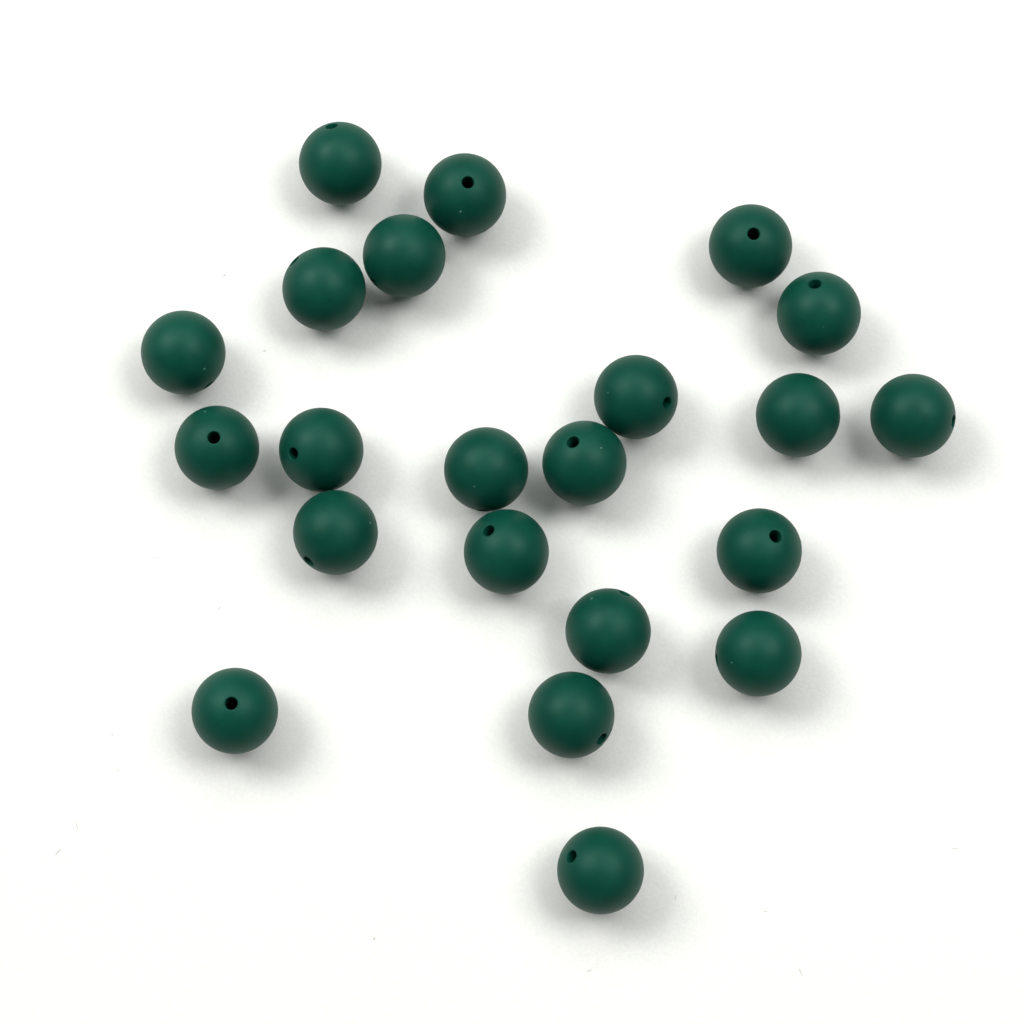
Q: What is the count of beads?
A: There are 22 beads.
